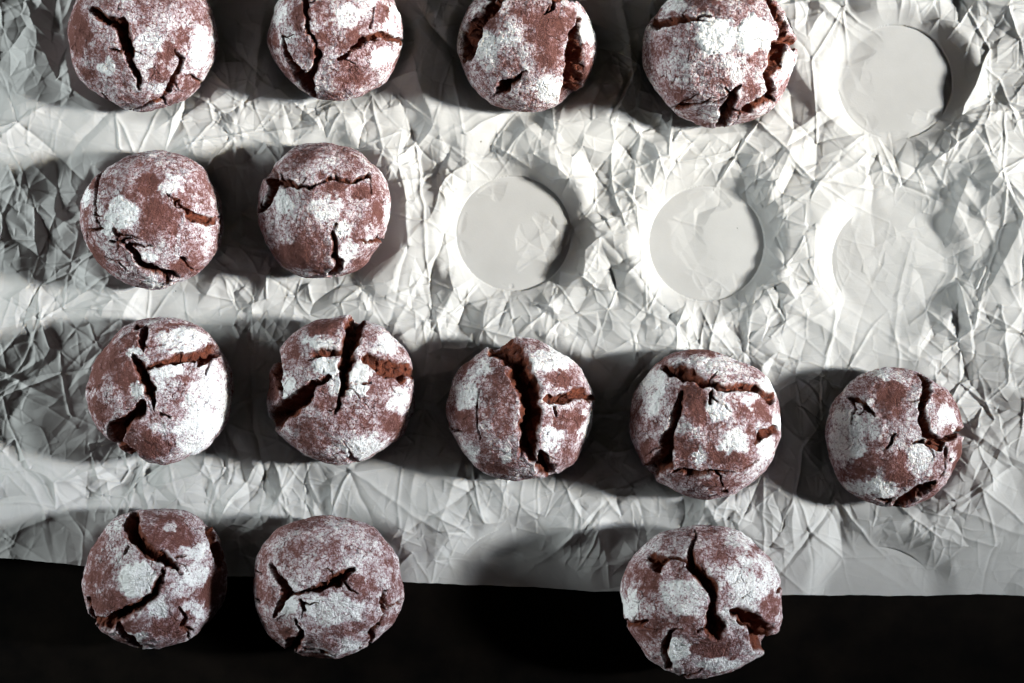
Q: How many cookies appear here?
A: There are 14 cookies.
